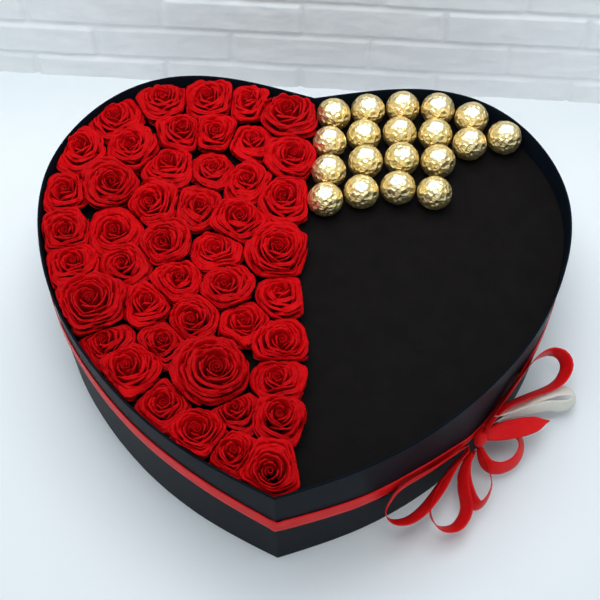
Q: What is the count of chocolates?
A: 19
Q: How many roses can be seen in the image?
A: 46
